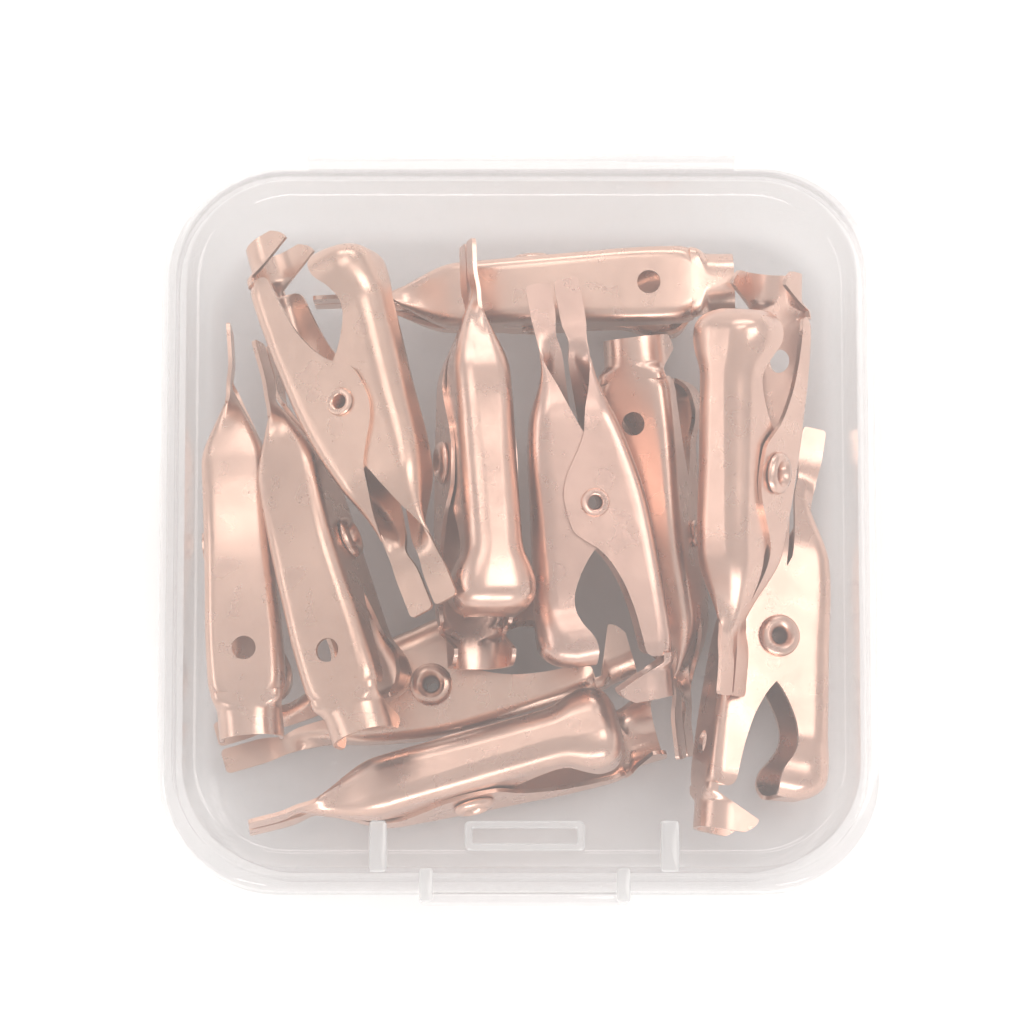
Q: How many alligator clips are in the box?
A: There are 11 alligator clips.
